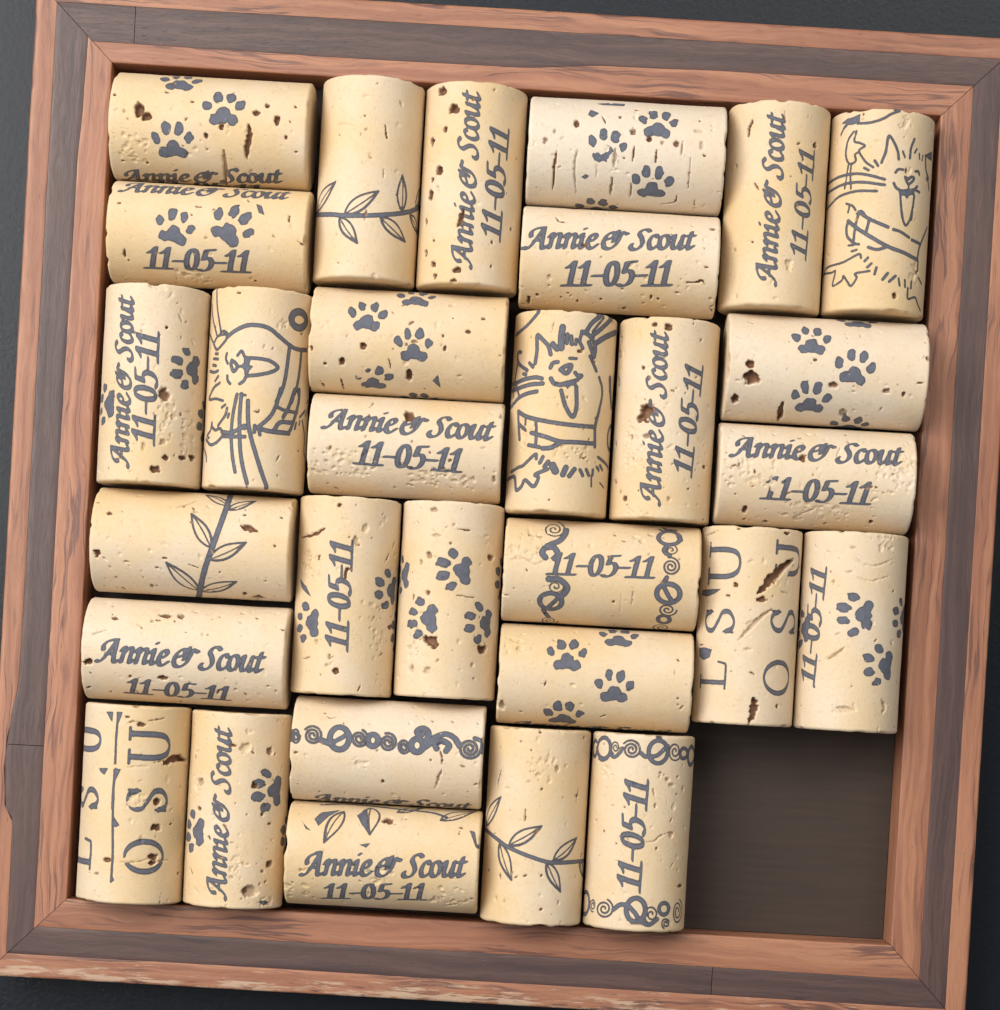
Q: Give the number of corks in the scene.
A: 30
